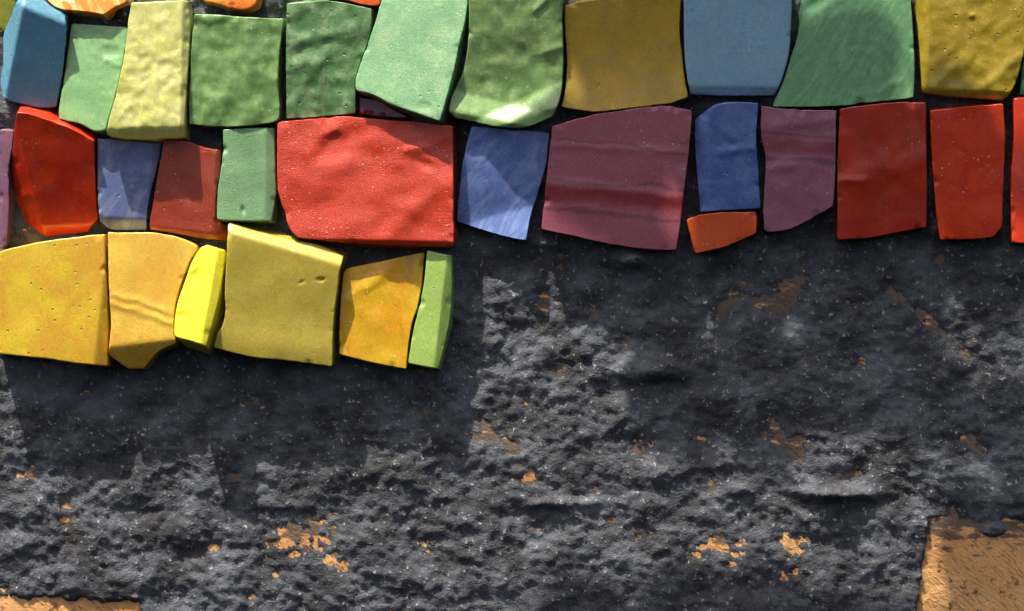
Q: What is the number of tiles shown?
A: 37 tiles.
